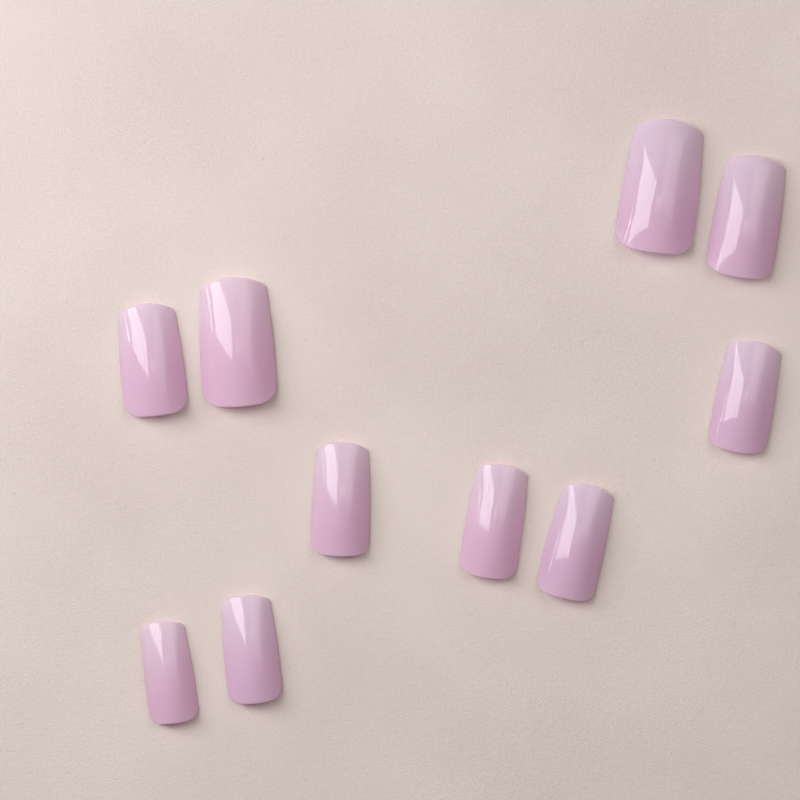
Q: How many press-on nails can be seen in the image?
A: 10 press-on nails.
